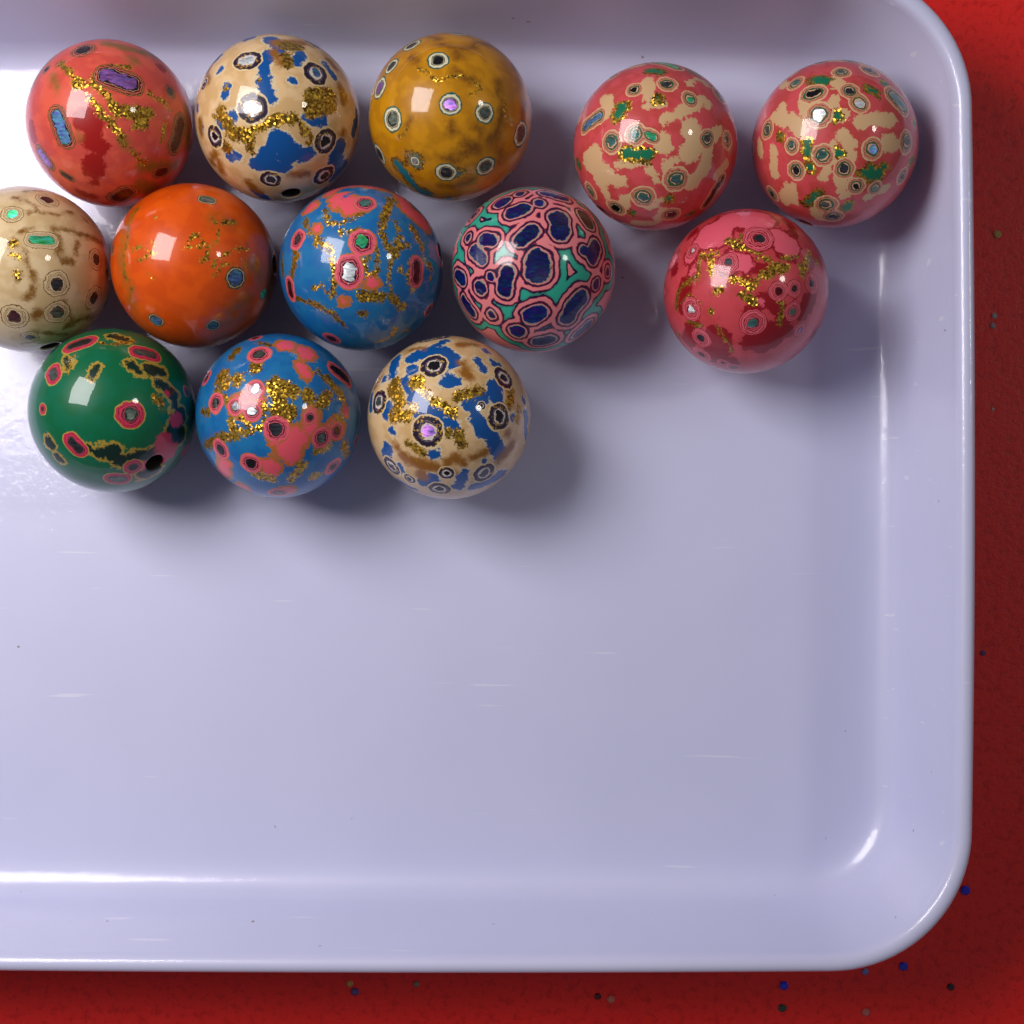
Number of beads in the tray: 13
